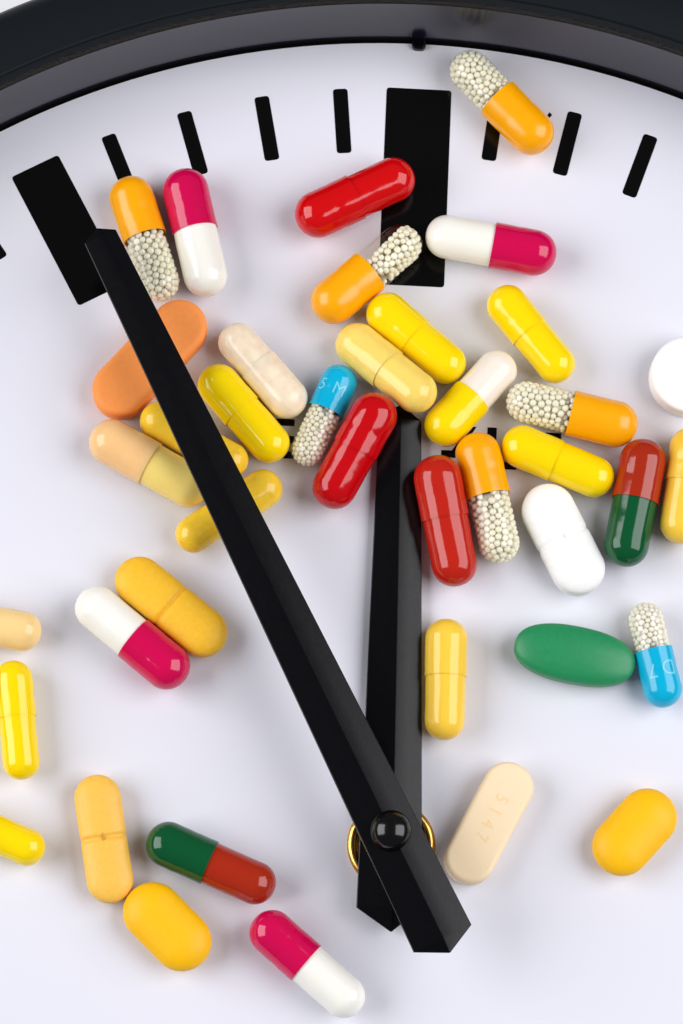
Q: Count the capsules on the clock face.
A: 31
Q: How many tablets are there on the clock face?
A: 9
